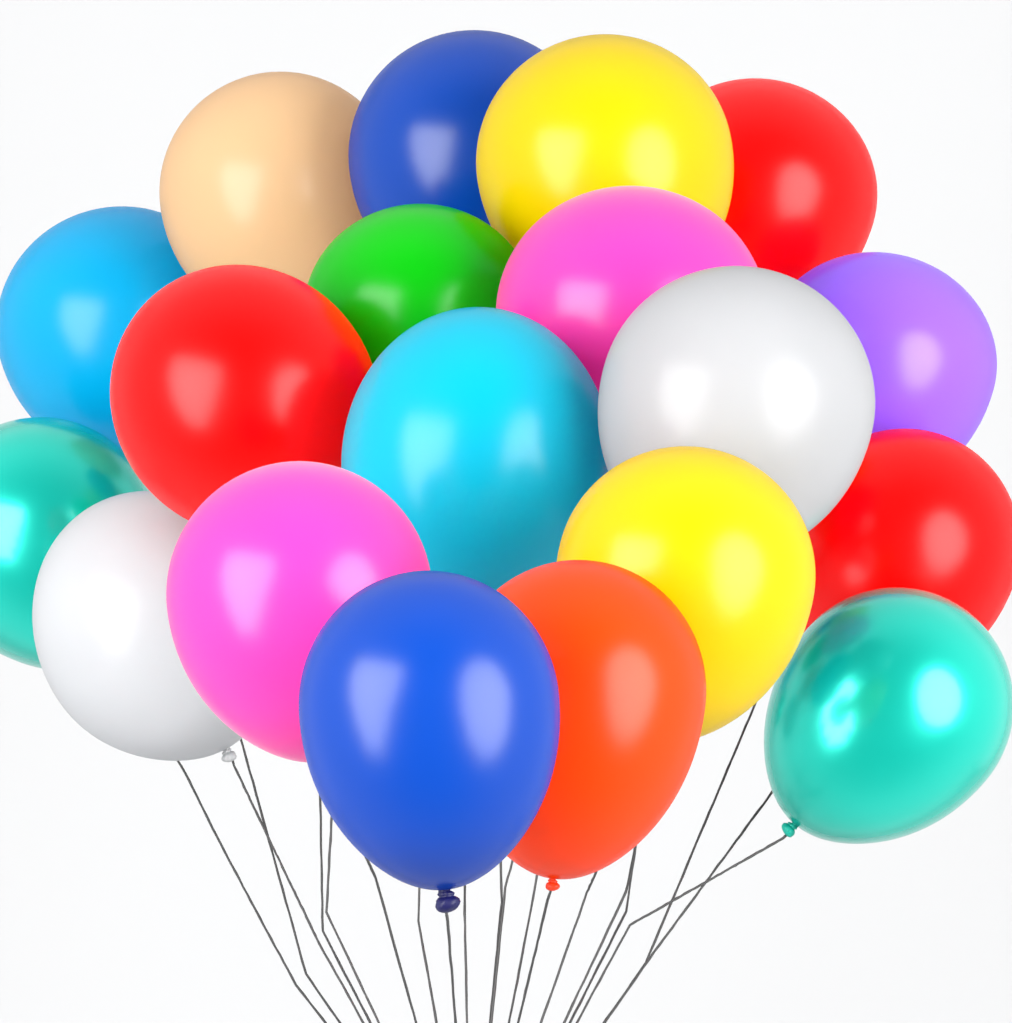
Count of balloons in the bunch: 19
